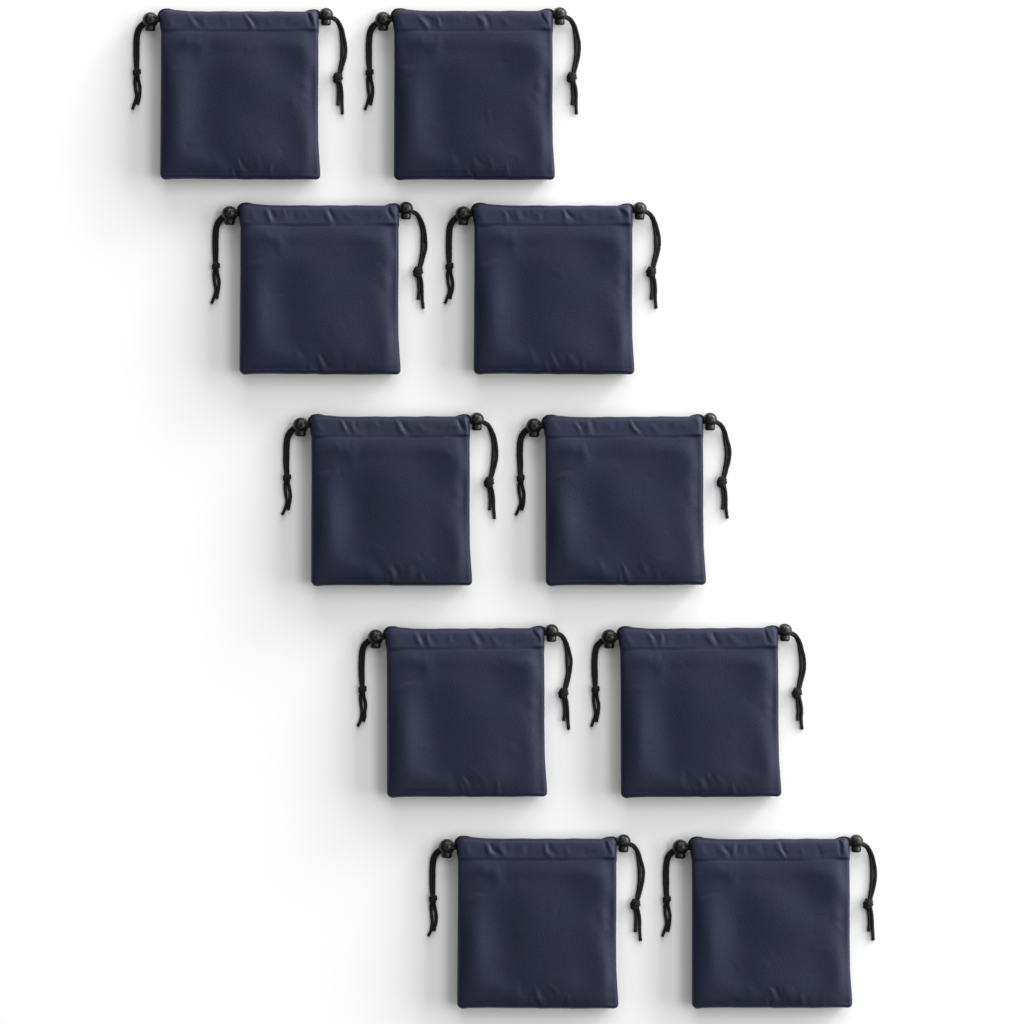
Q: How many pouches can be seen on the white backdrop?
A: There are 10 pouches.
